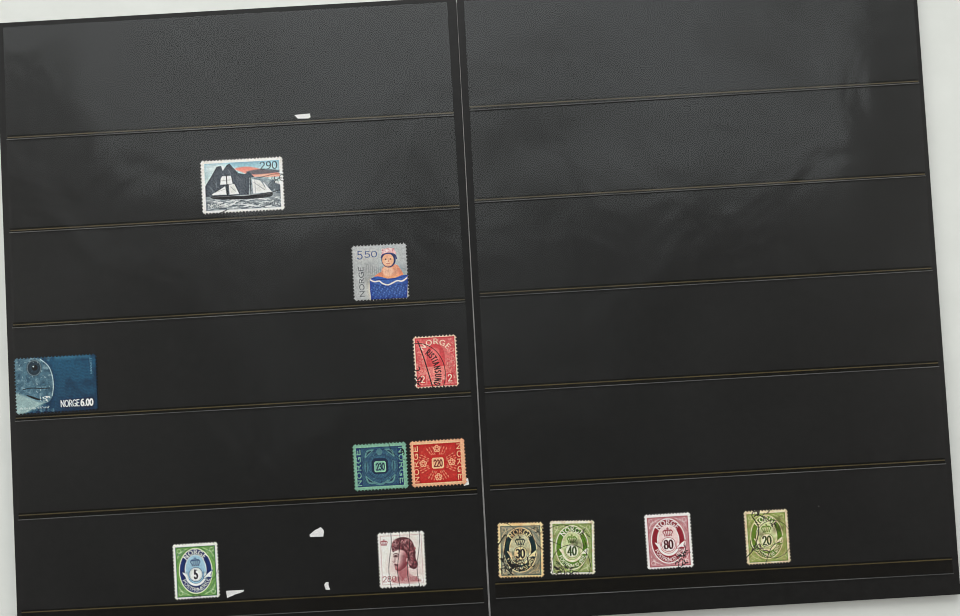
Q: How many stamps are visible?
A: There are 12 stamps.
